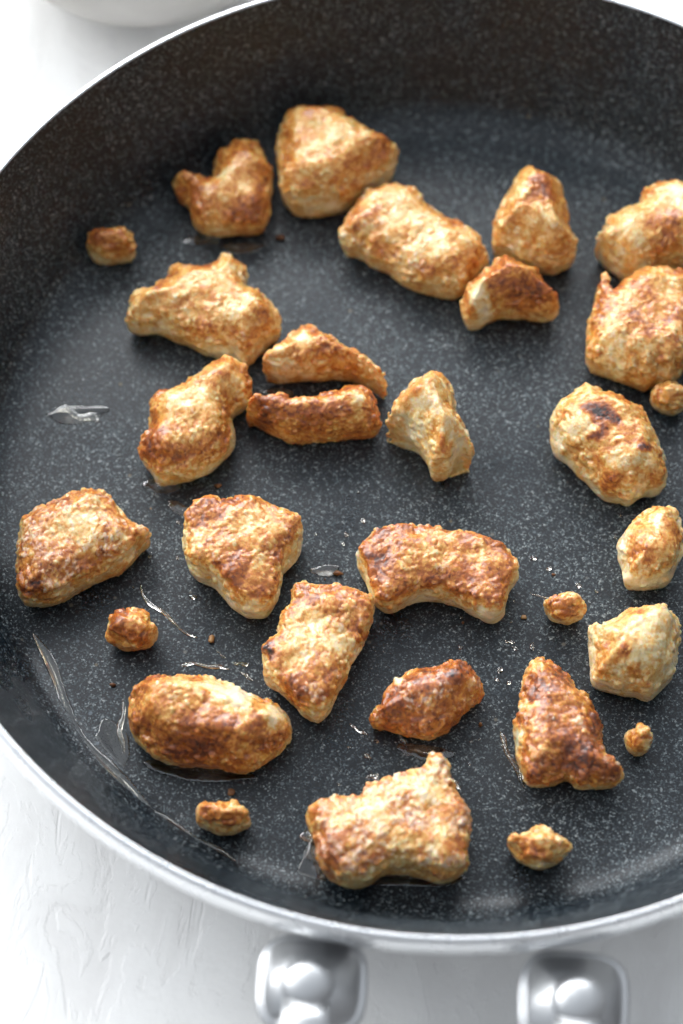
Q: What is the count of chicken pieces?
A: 30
